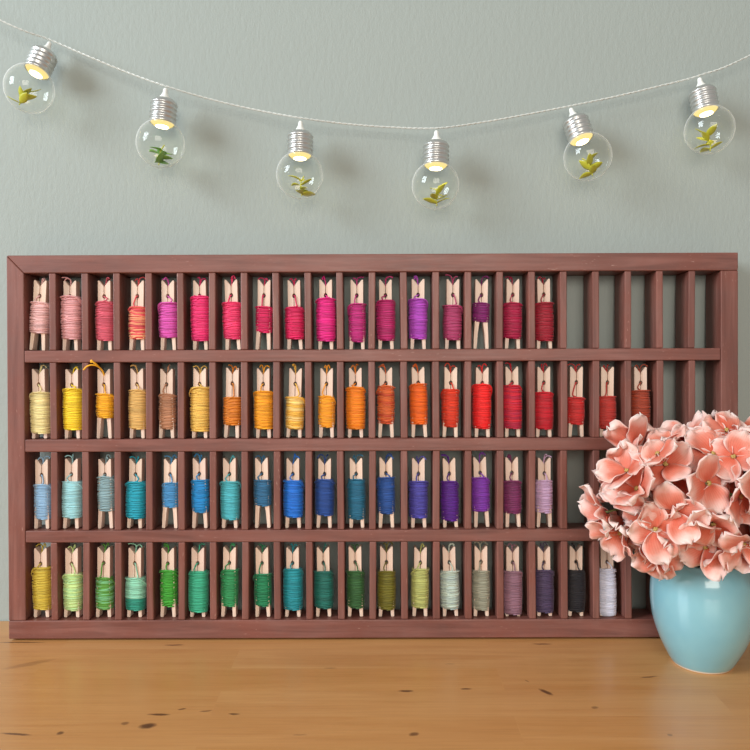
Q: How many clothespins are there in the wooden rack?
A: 73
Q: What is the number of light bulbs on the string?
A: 6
